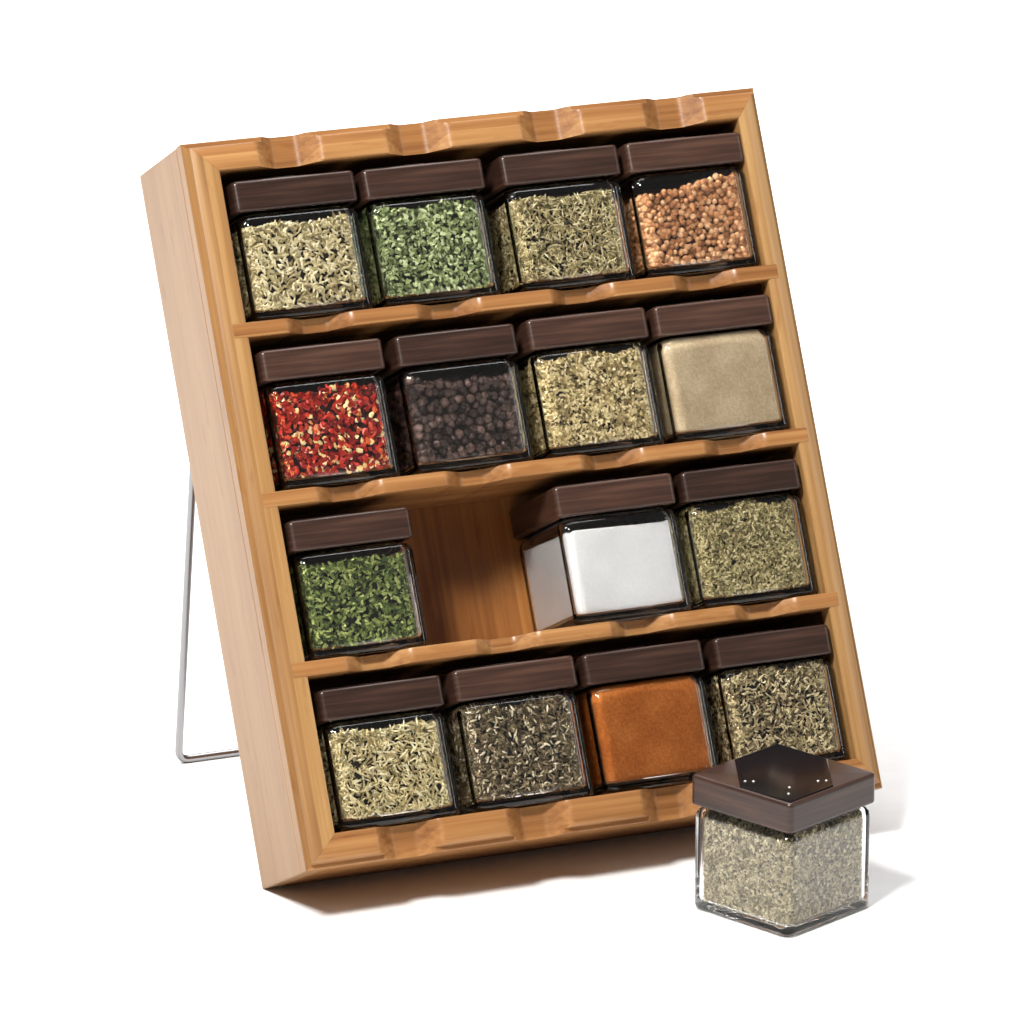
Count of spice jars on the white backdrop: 16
